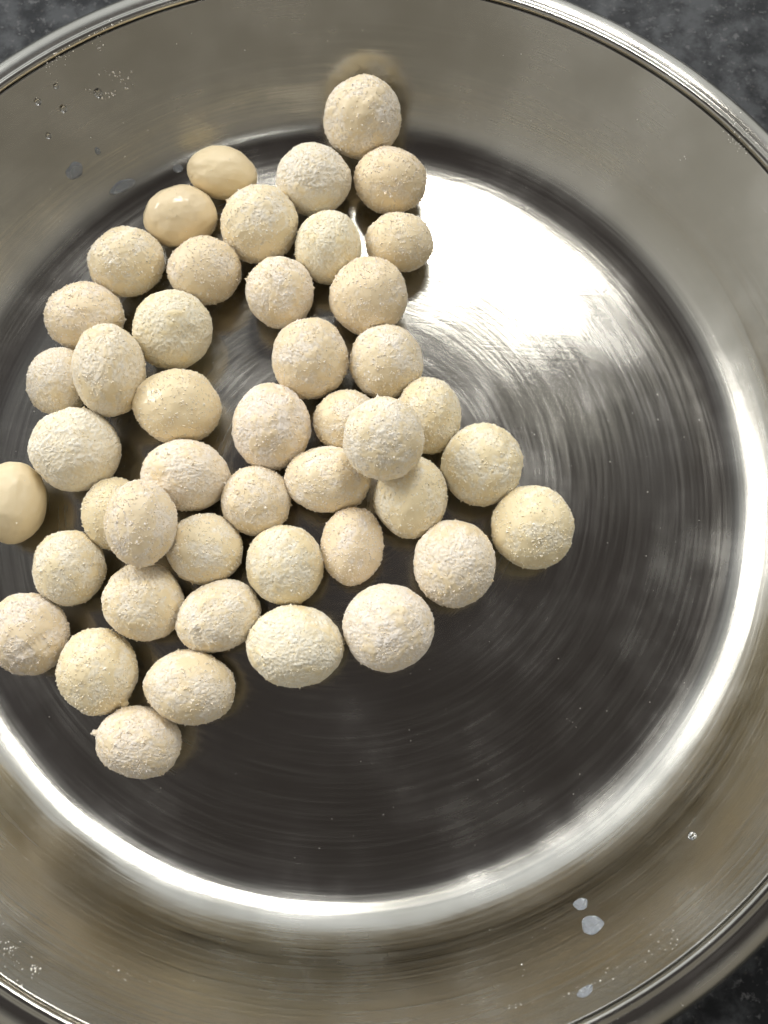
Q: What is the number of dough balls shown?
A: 46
